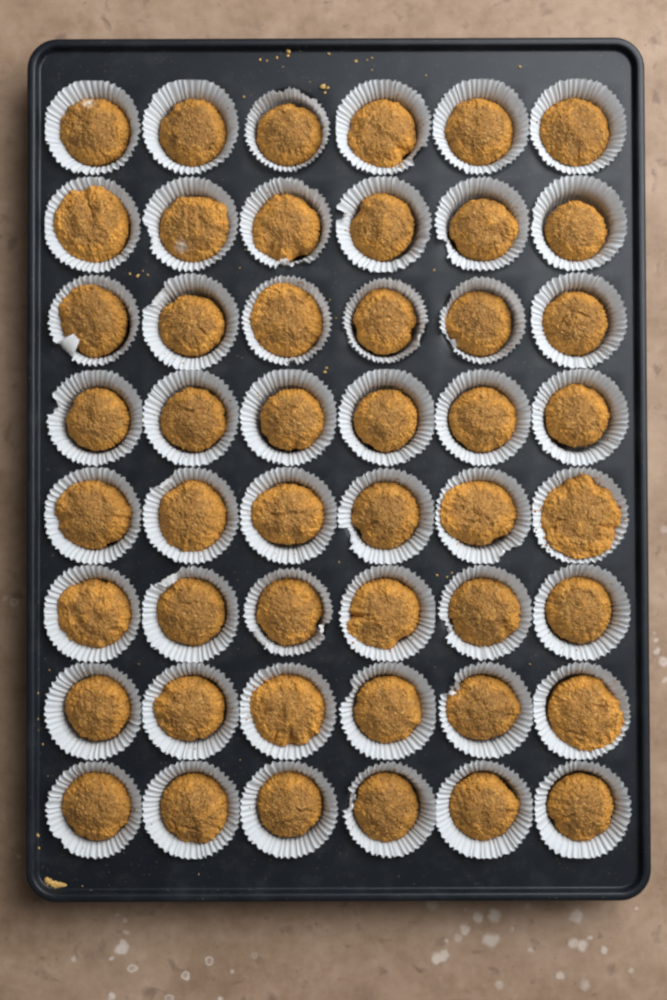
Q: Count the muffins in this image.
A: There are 48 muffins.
